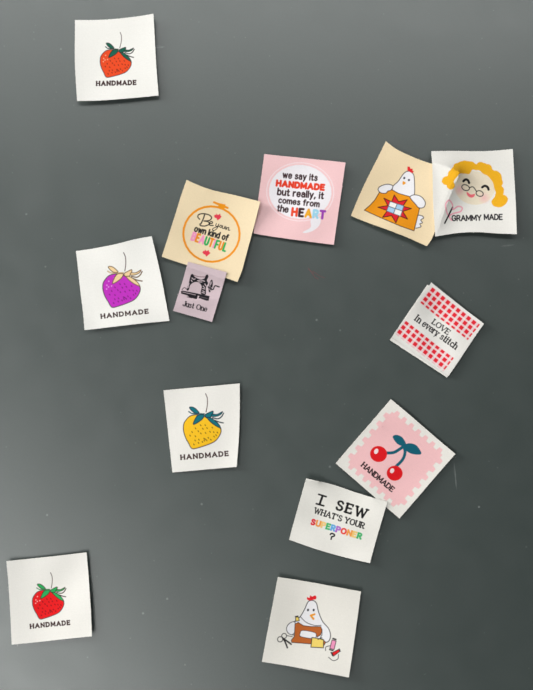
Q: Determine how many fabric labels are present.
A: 13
